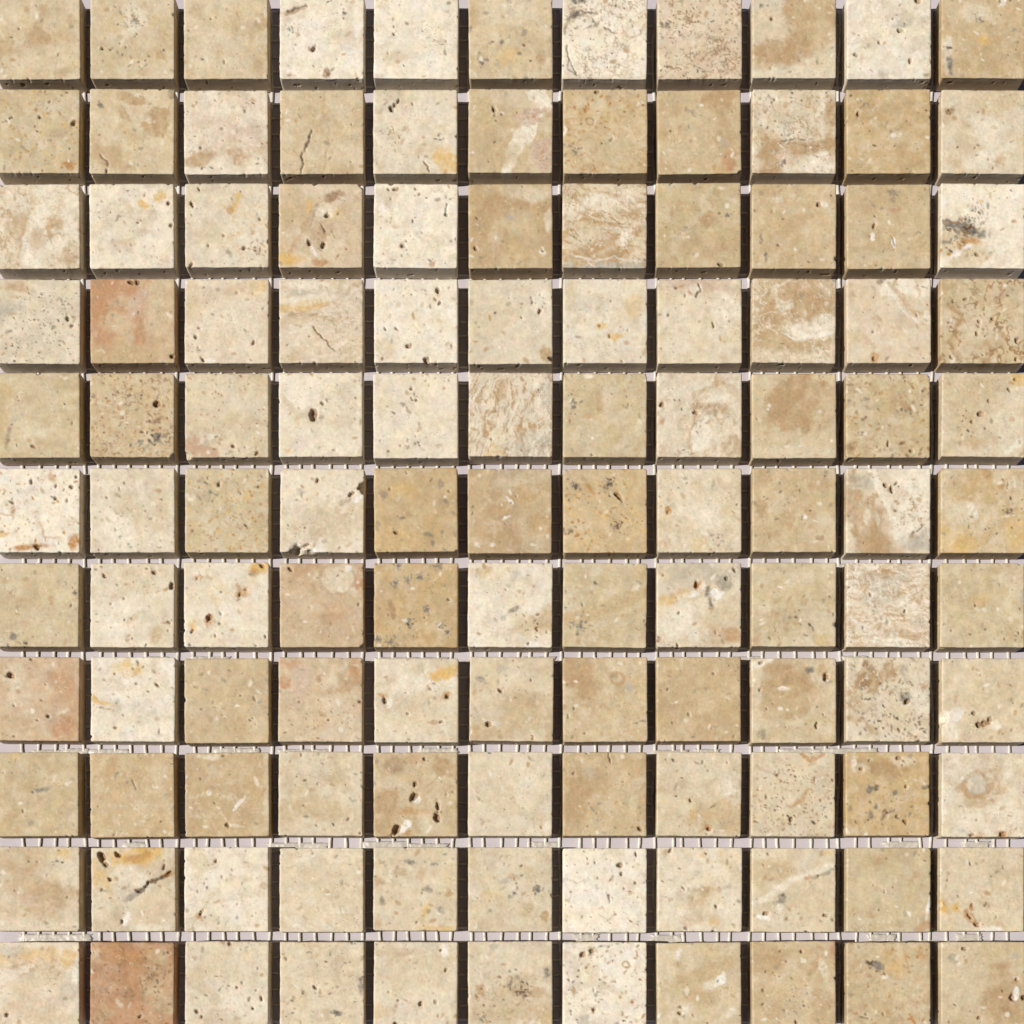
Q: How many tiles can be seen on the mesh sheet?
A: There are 121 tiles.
